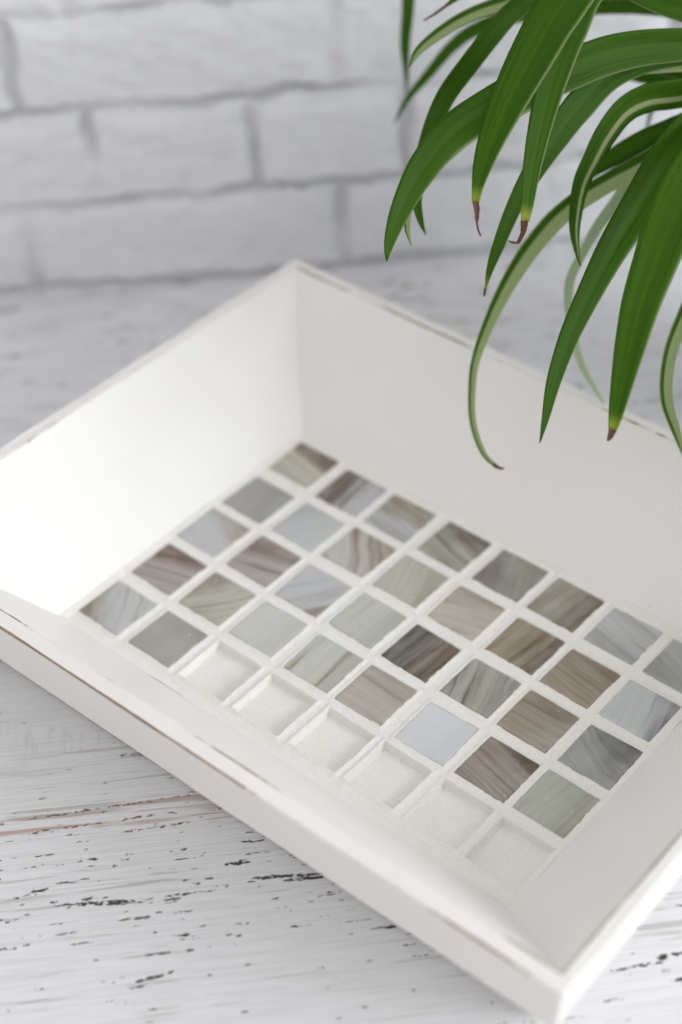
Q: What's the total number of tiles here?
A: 34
